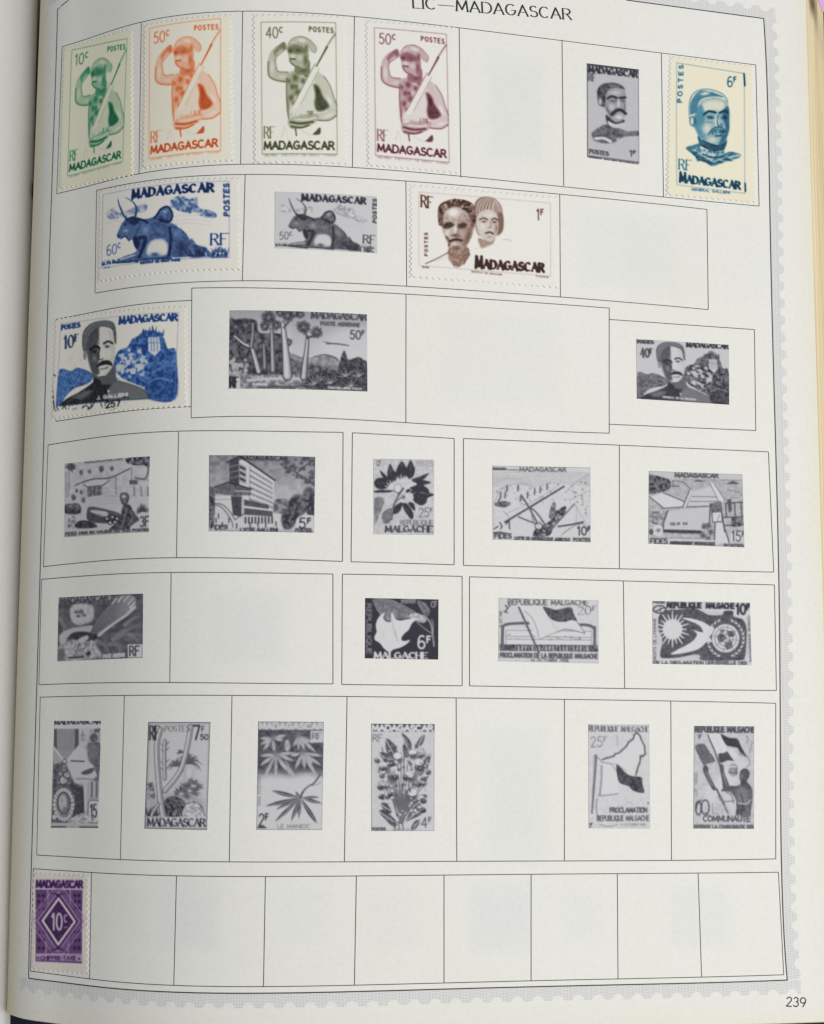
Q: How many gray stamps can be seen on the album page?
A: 19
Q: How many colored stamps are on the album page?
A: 9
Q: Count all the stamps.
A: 28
